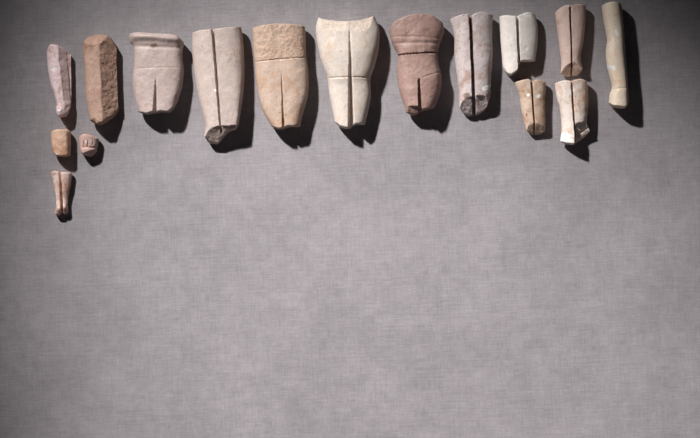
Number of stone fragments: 16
